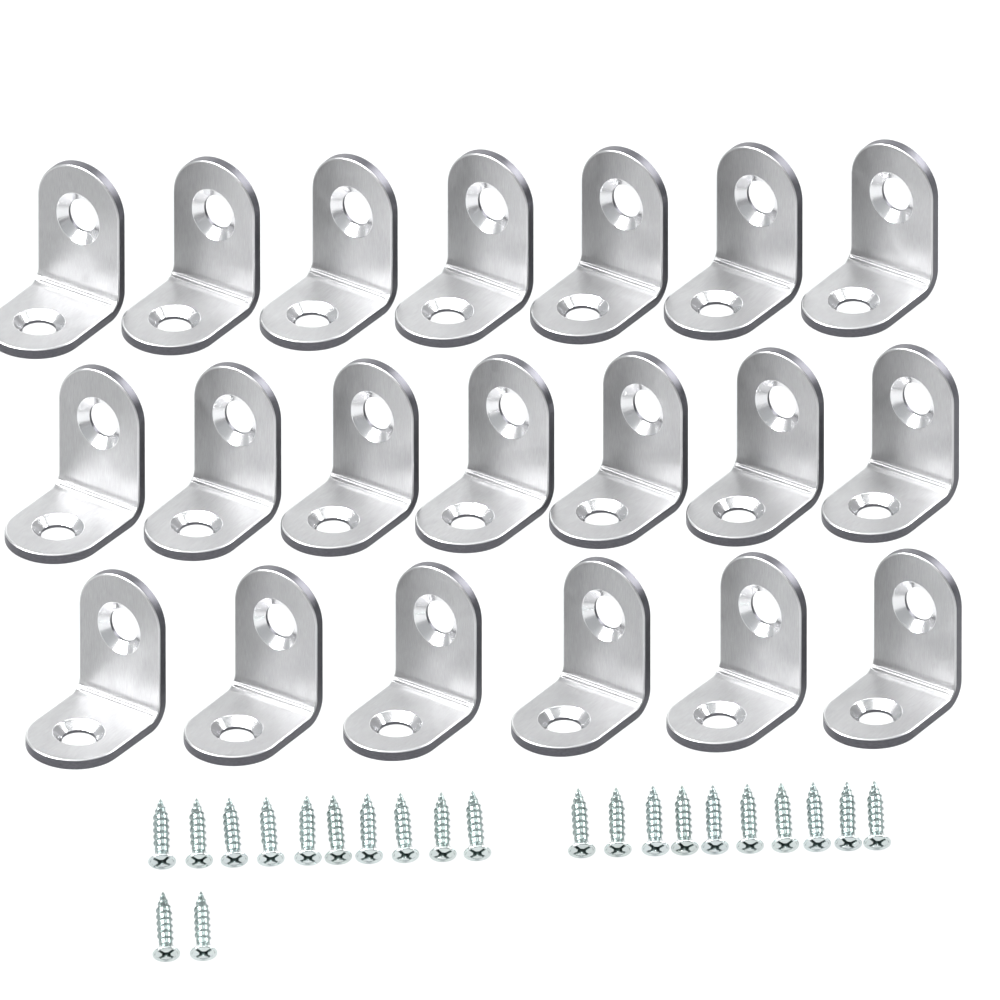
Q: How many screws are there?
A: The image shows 22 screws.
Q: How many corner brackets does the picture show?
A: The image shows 20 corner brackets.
